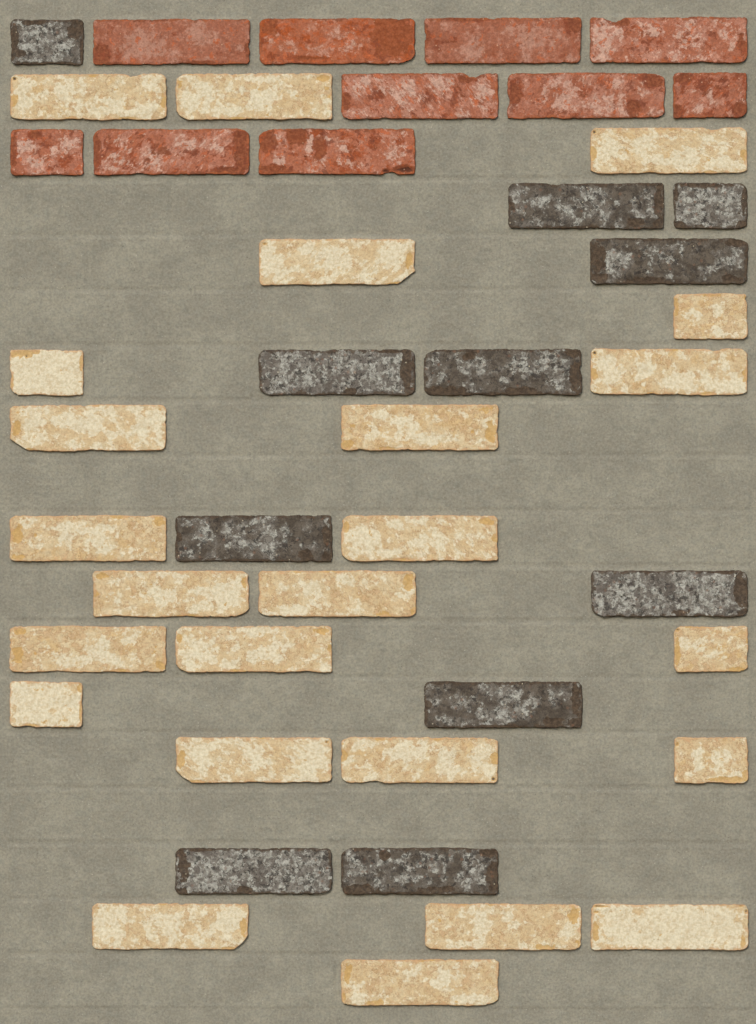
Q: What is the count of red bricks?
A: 10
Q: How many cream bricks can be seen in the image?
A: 24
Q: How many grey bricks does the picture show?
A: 11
